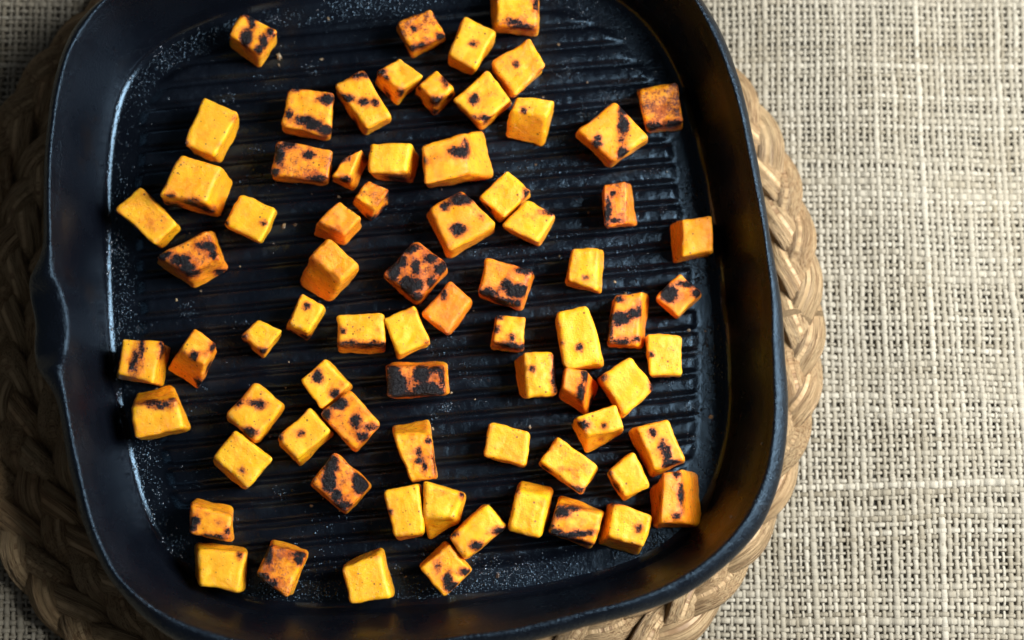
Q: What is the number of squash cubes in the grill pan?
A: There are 74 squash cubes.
